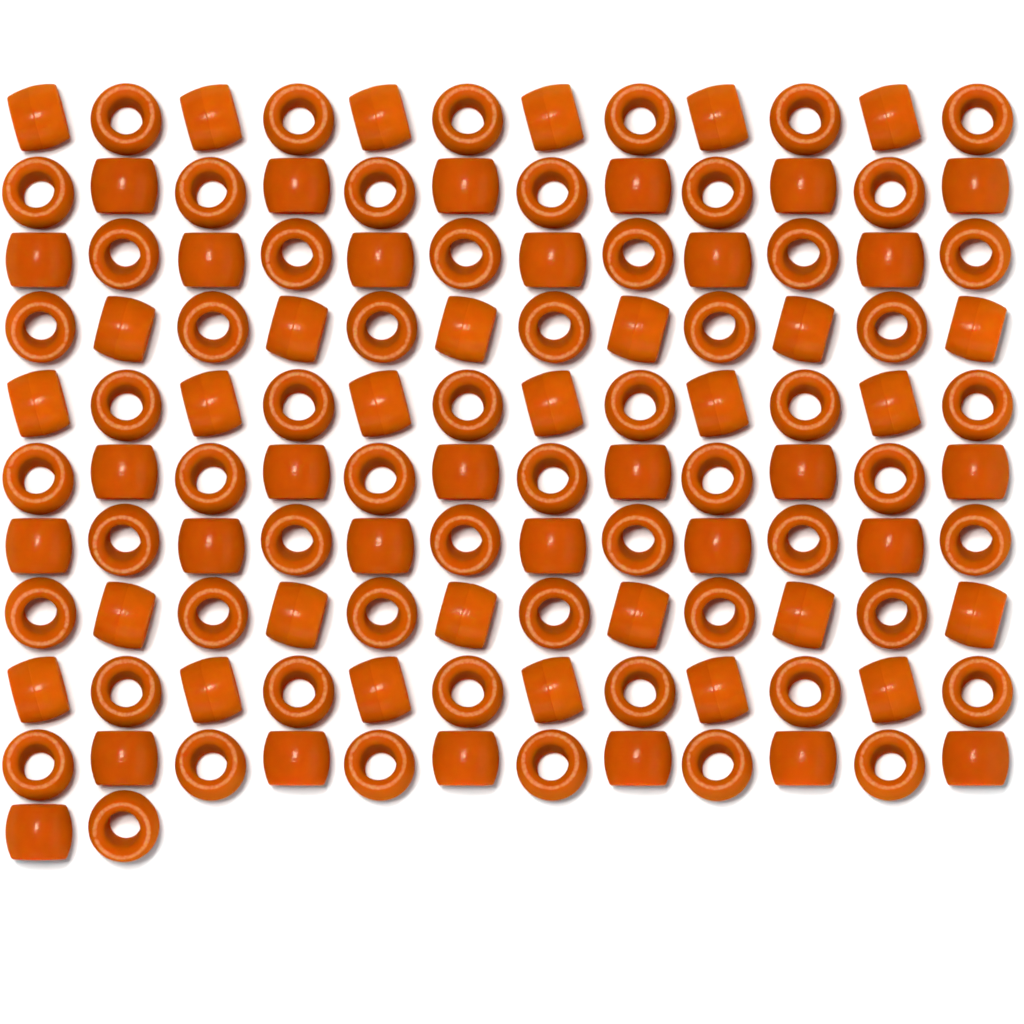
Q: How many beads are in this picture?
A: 122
